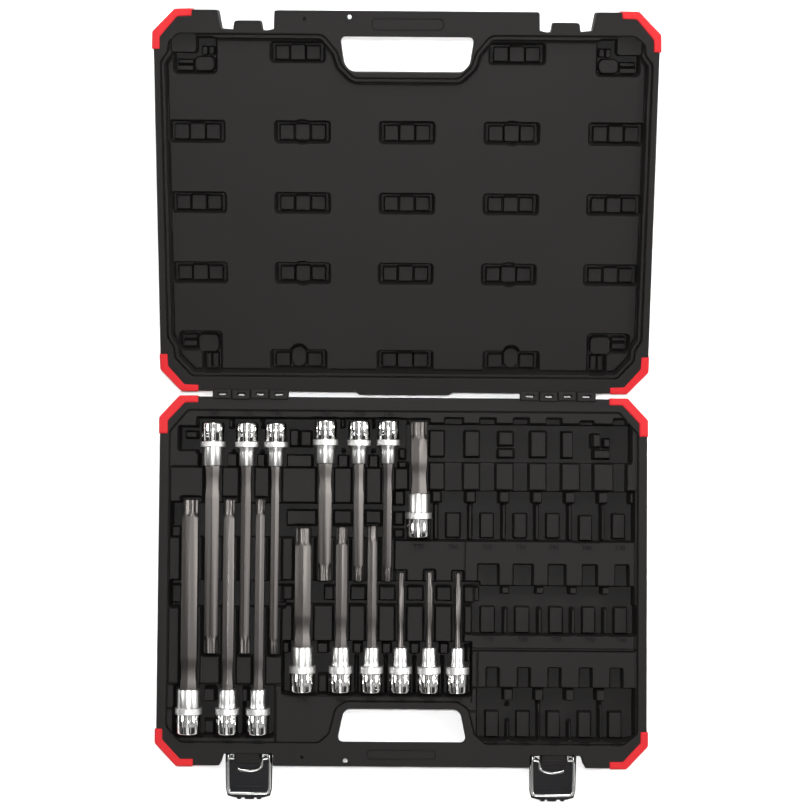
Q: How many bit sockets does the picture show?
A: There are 16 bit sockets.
